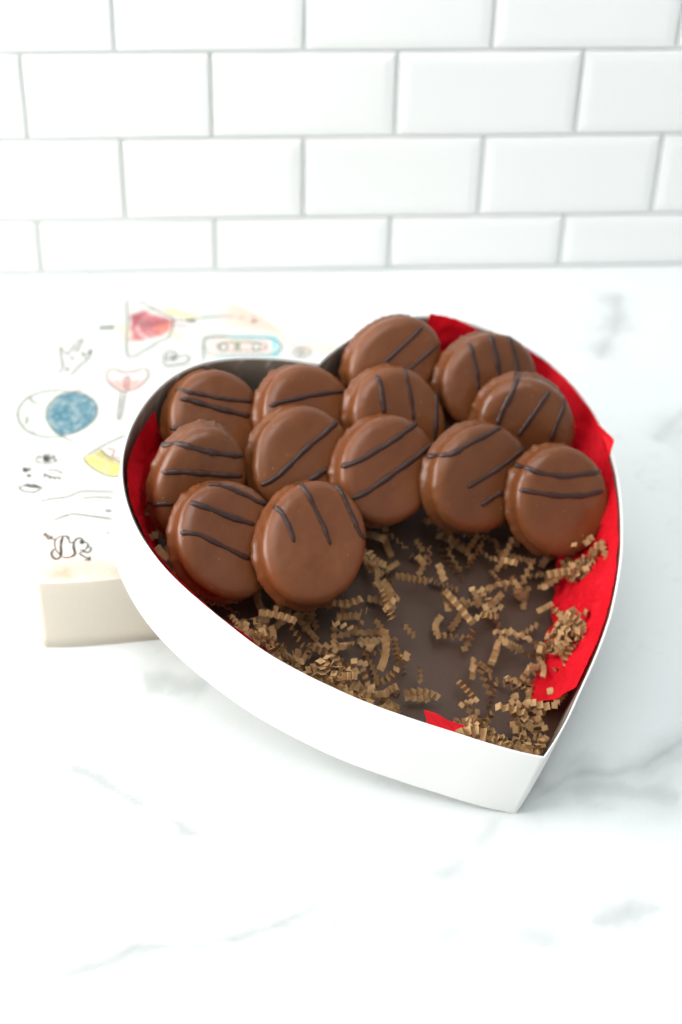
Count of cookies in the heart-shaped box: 13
